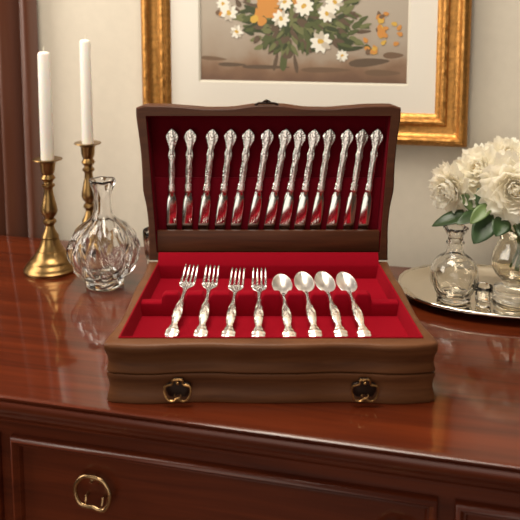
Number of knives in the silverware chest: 13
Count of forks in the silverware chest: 4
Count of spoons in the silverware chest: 4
